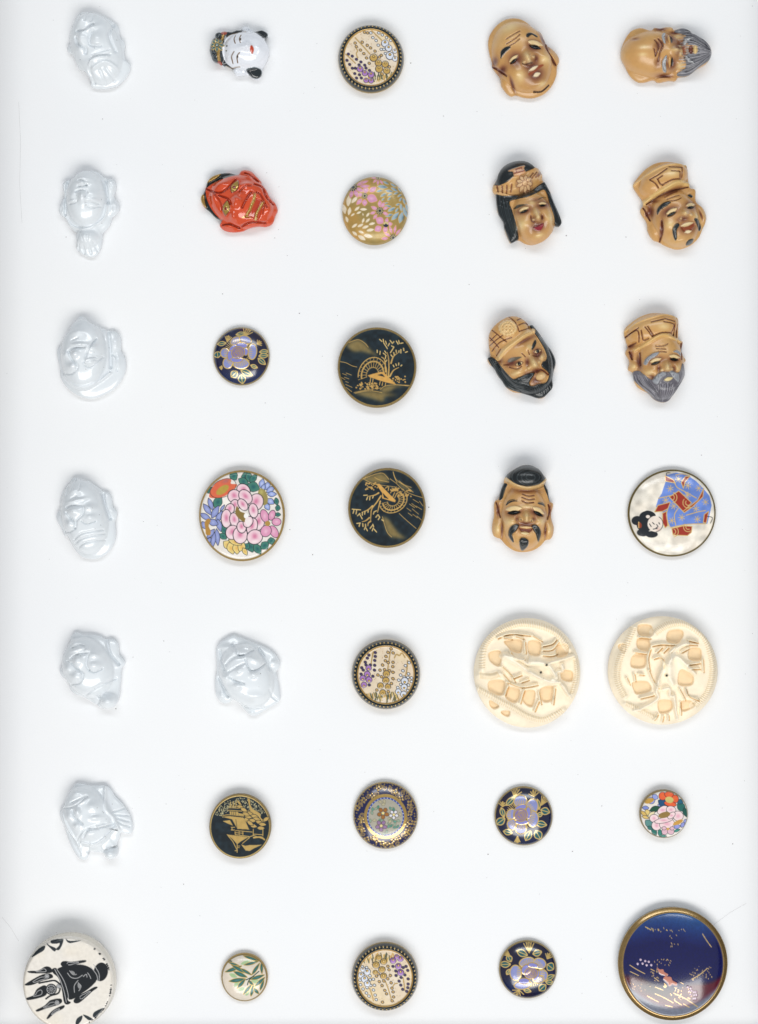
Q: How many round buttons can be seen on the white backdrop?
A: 19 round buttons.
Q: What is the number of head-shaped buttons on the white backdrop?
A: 16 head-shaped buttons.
